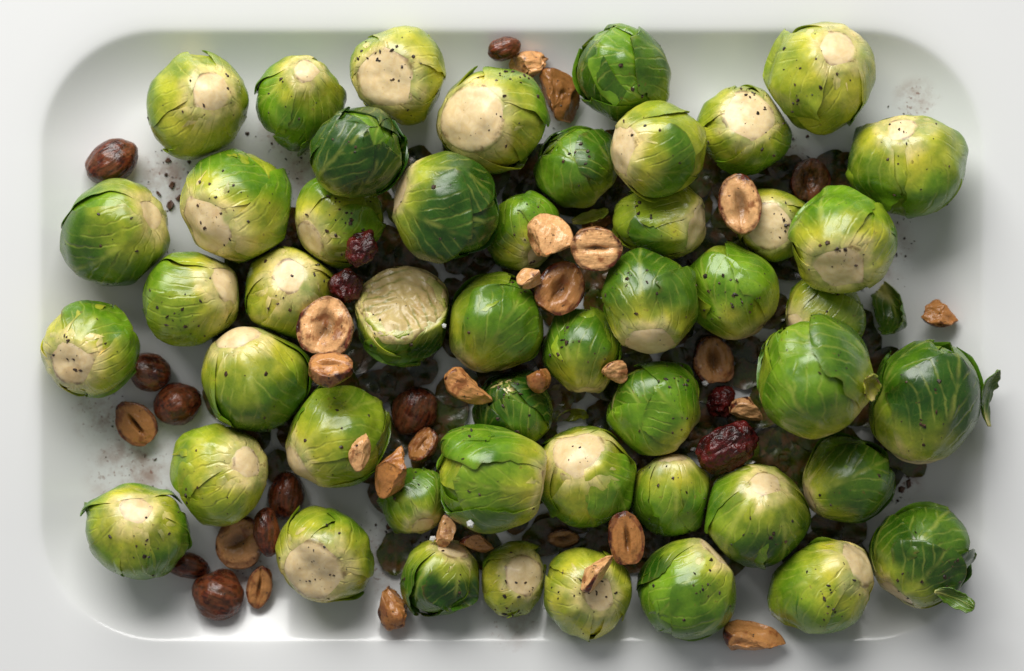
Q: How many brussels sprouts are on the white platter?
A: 49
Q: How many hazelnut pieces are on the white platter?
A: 39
